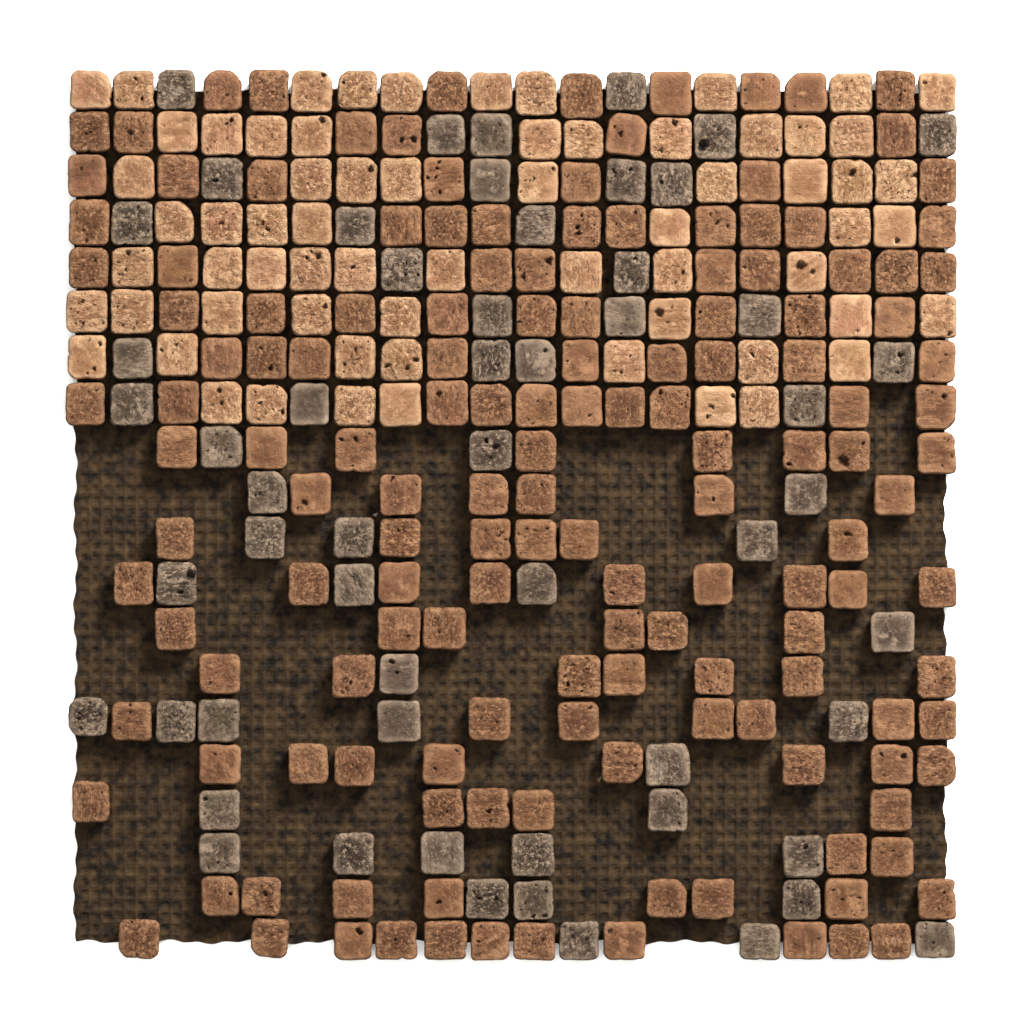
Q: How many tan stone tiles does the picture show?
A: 66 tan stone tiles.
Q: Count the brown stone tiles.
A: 151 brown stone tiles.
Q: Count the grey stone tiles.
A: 56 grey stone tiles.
